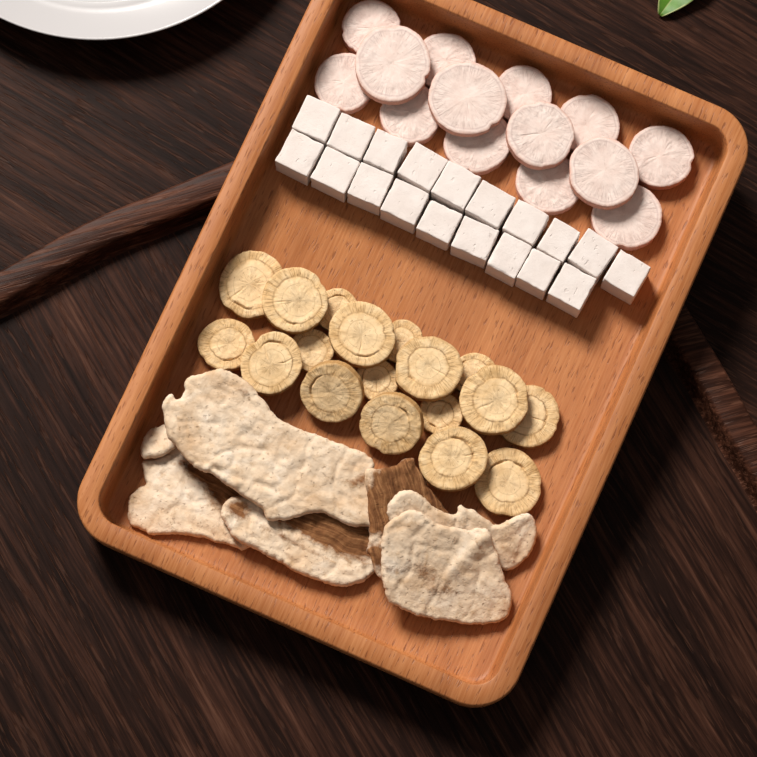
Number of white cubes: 19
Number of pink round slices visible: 14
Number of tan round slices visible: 18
